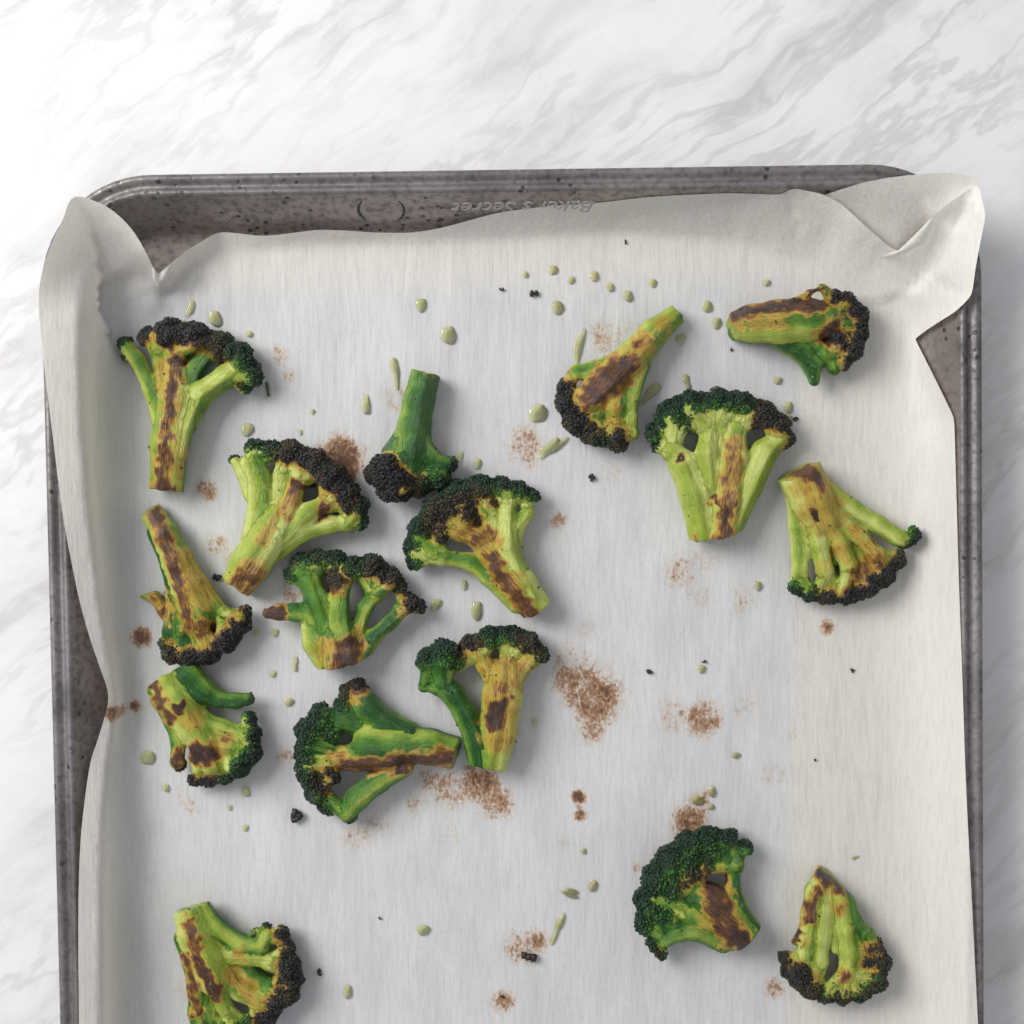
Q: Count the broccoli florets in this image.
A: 16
